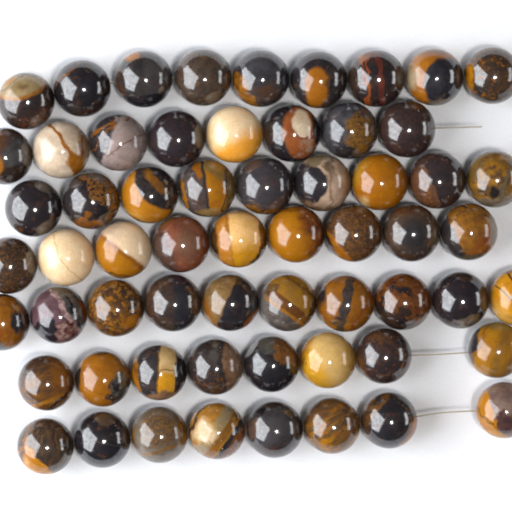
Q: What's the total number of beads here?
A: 61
